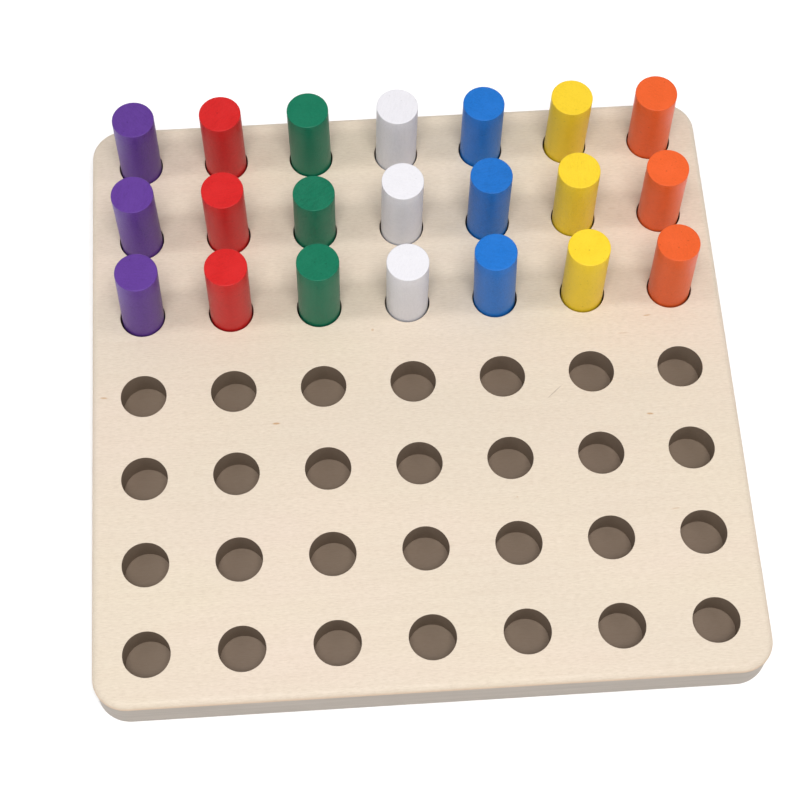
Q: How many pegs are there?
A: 21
